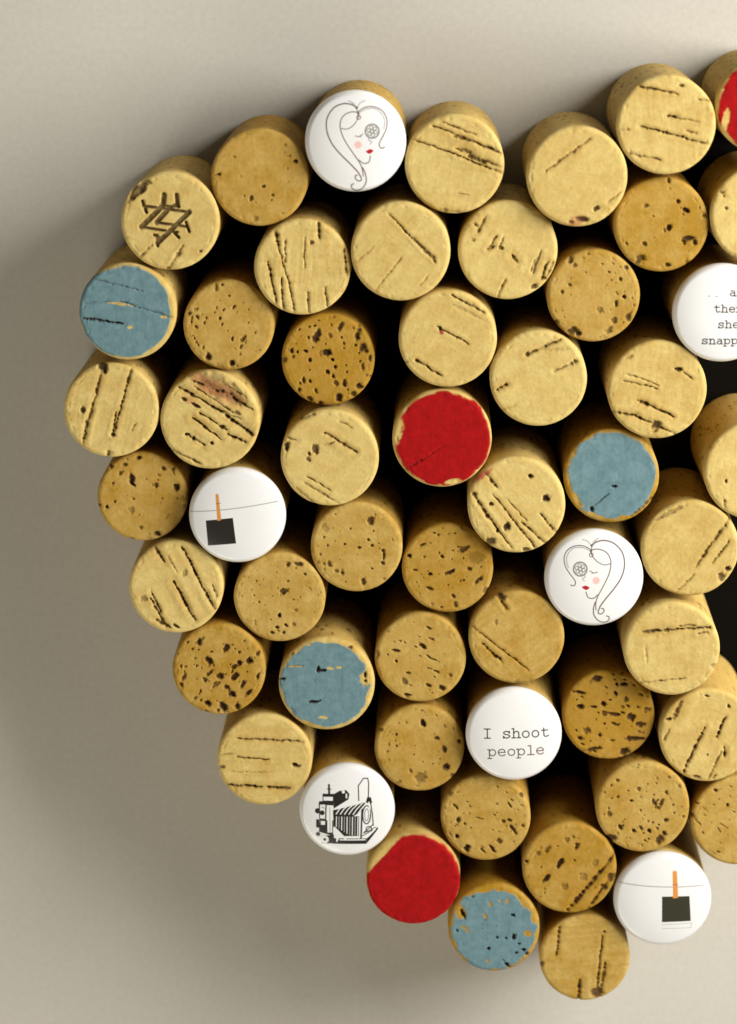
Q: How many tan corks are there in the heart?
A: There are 40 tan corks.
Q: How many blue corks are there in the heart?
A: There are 4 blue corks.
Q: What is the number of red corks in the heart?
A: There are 3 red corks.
